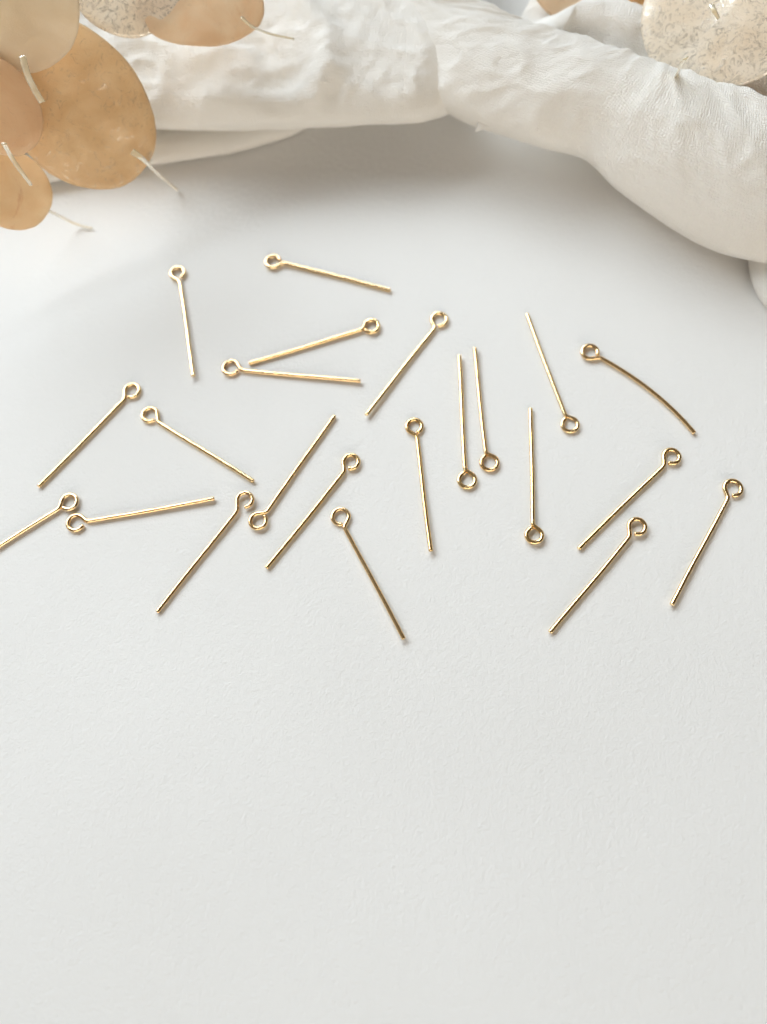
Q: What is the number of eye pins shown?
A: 22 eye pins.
